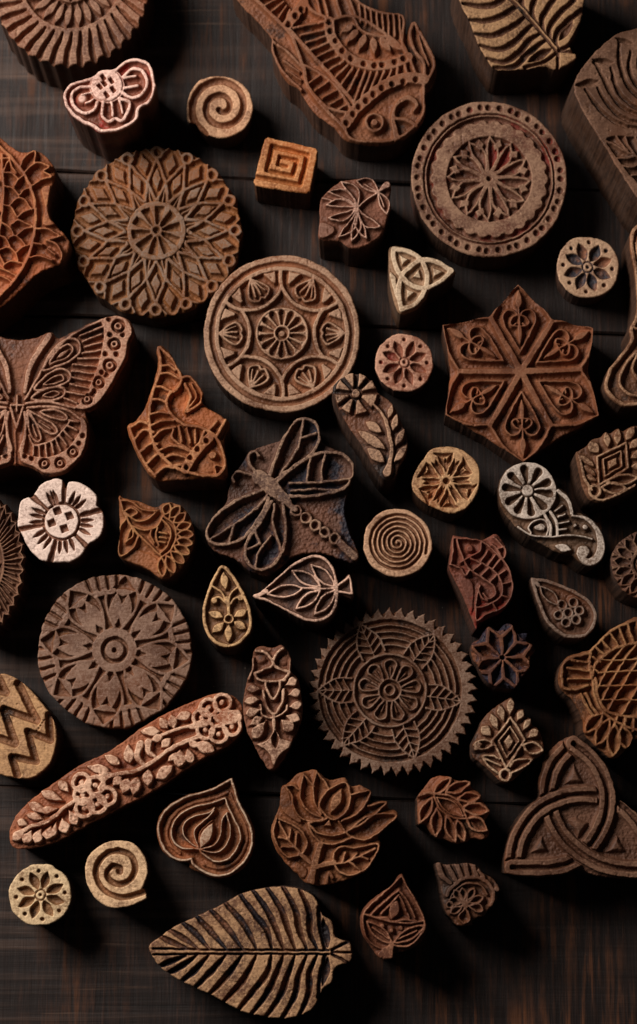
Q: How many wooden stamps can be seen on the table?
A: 50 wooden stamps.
